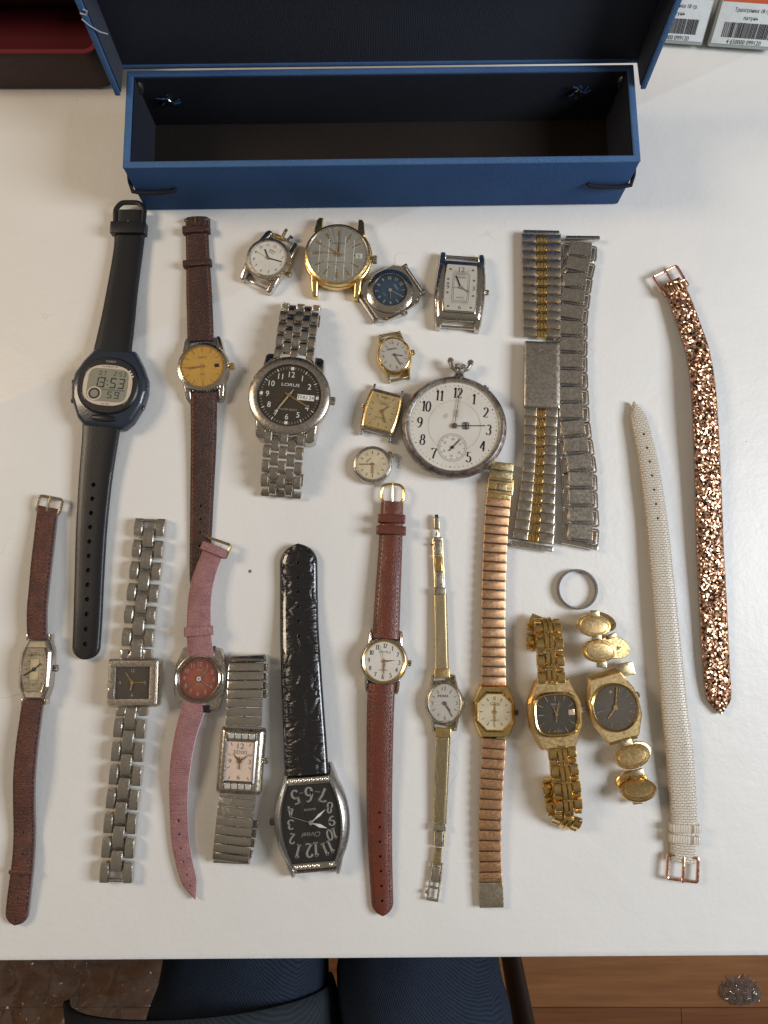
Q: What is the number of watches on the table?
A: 21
